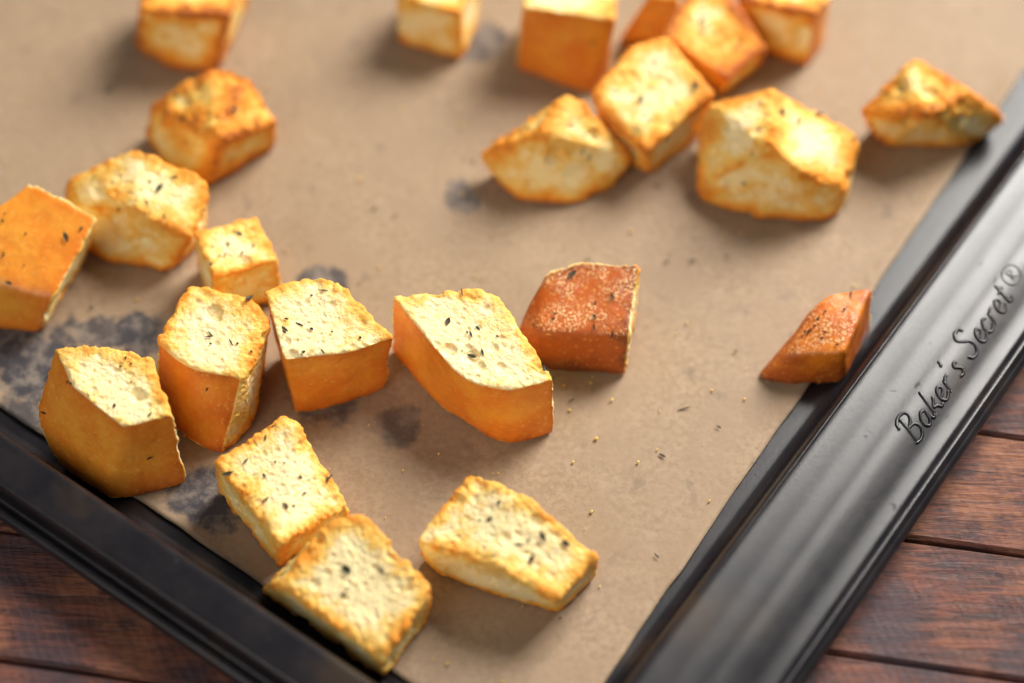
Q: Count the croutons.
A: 23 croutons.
